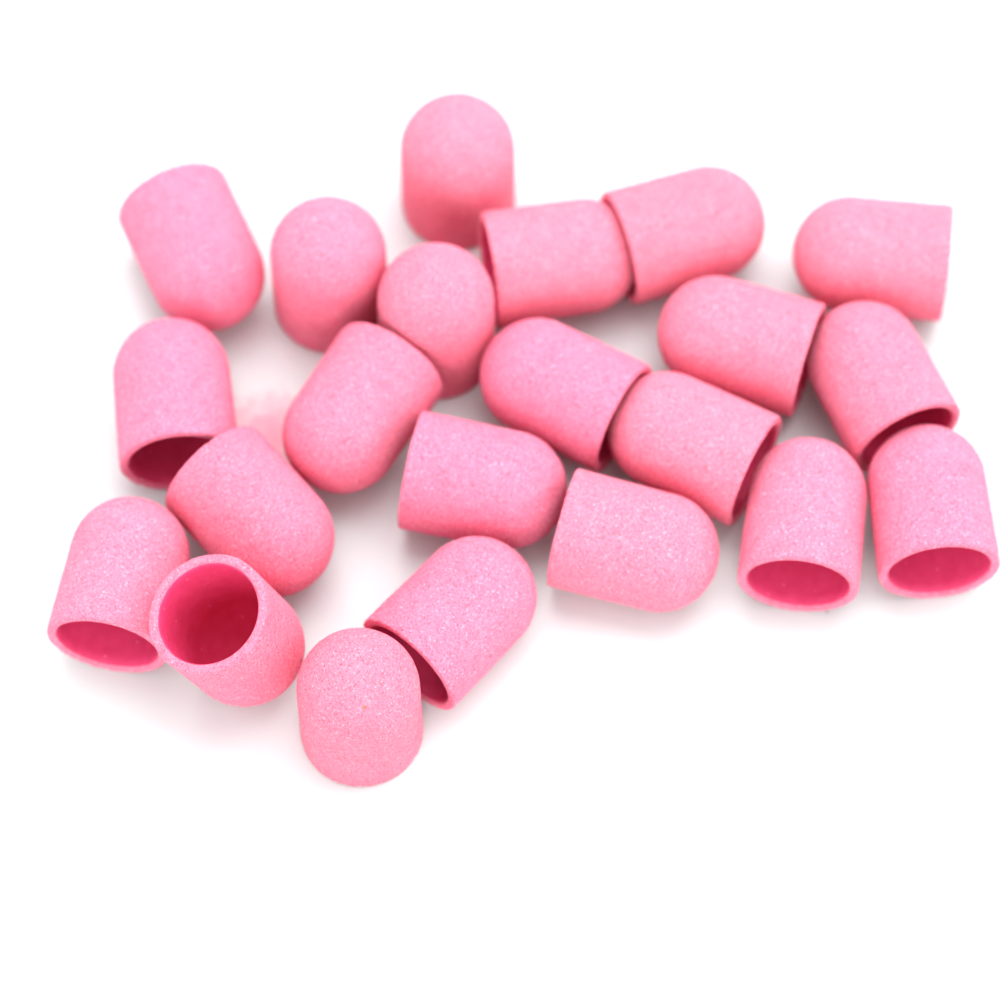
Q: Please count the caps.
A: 22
